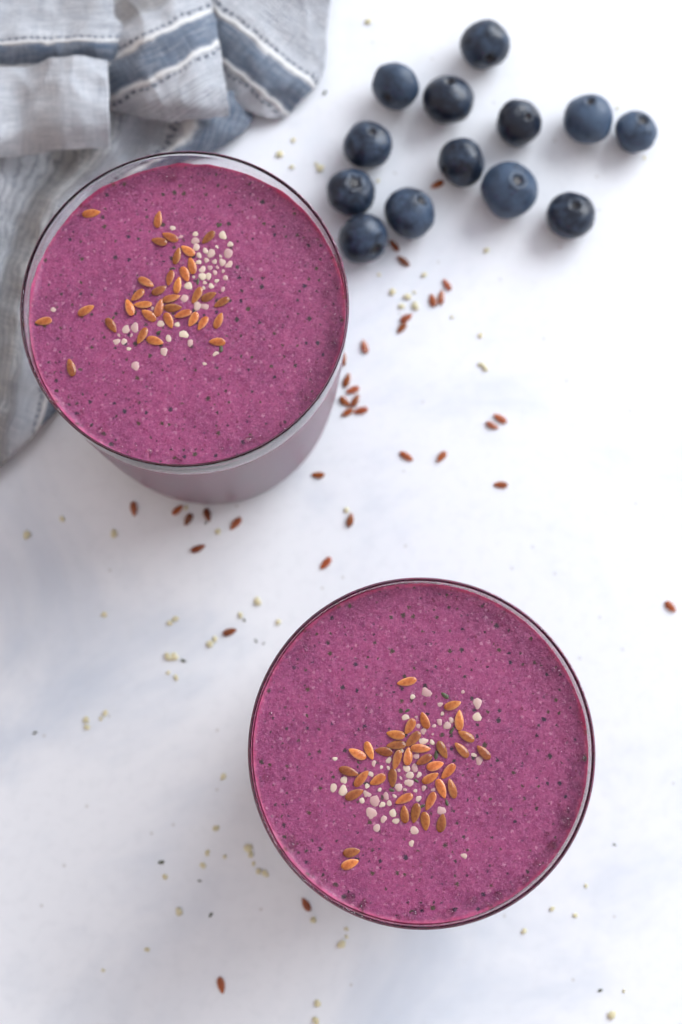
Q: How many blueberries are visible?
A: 13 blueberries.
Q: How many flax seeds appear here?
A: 106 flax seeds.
